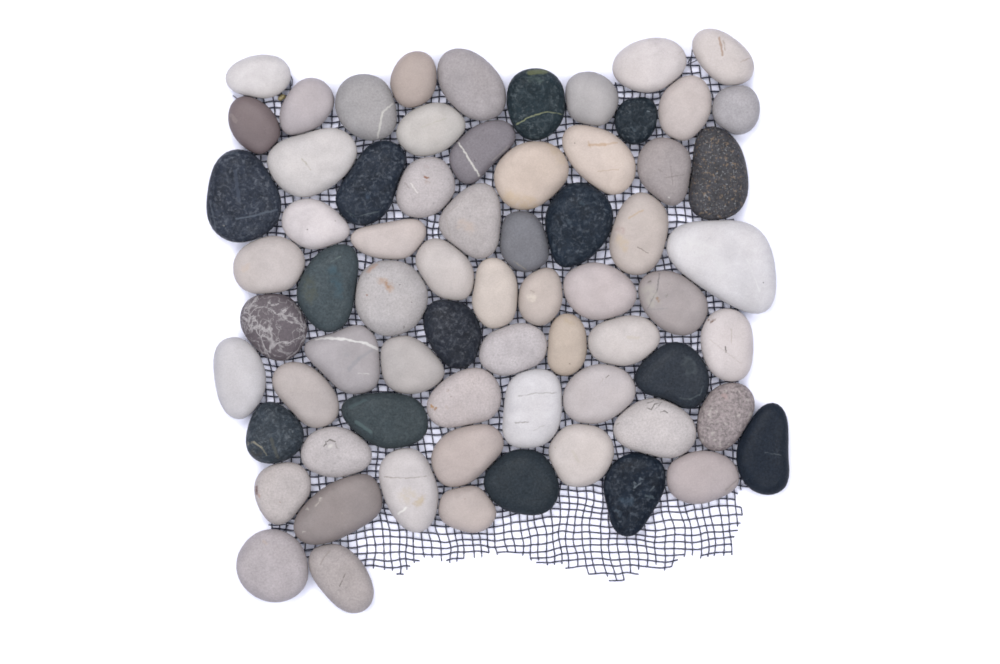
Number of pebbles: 69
